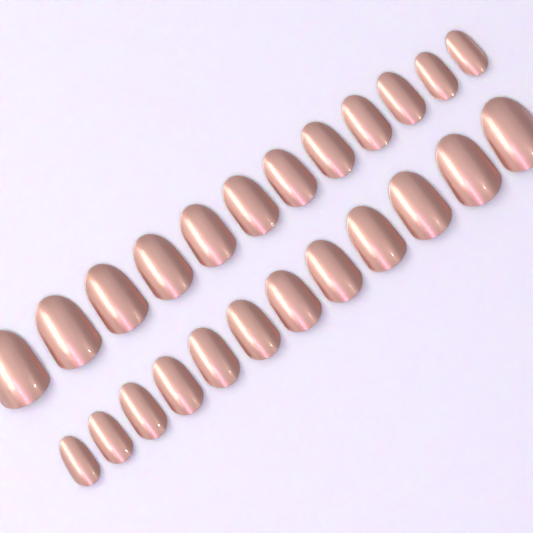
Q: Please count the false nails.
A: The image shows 24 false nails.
